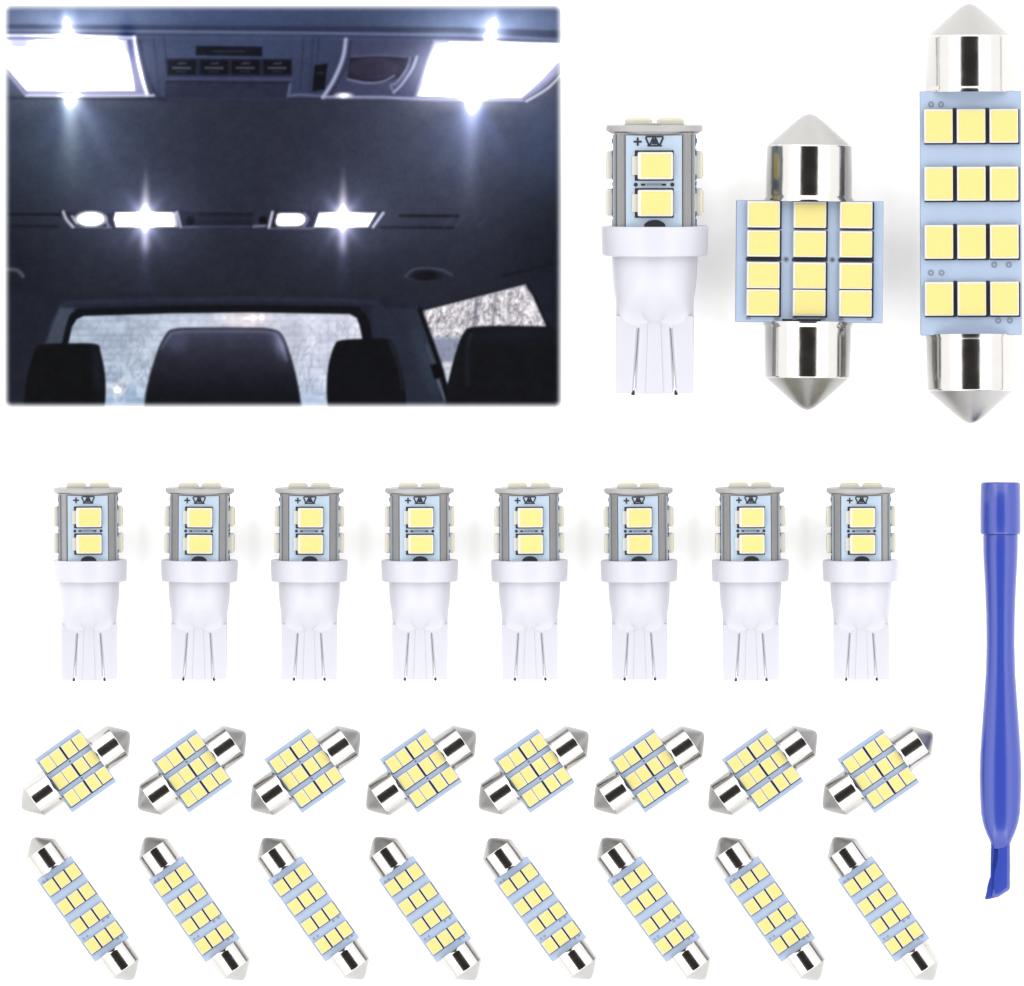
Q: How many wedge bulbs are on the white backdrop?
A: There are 9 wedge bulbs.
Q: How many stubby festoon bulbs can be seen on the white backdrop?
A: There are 9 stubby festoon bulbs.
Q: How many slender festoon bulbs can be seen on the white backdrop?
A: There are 9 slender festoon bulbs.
